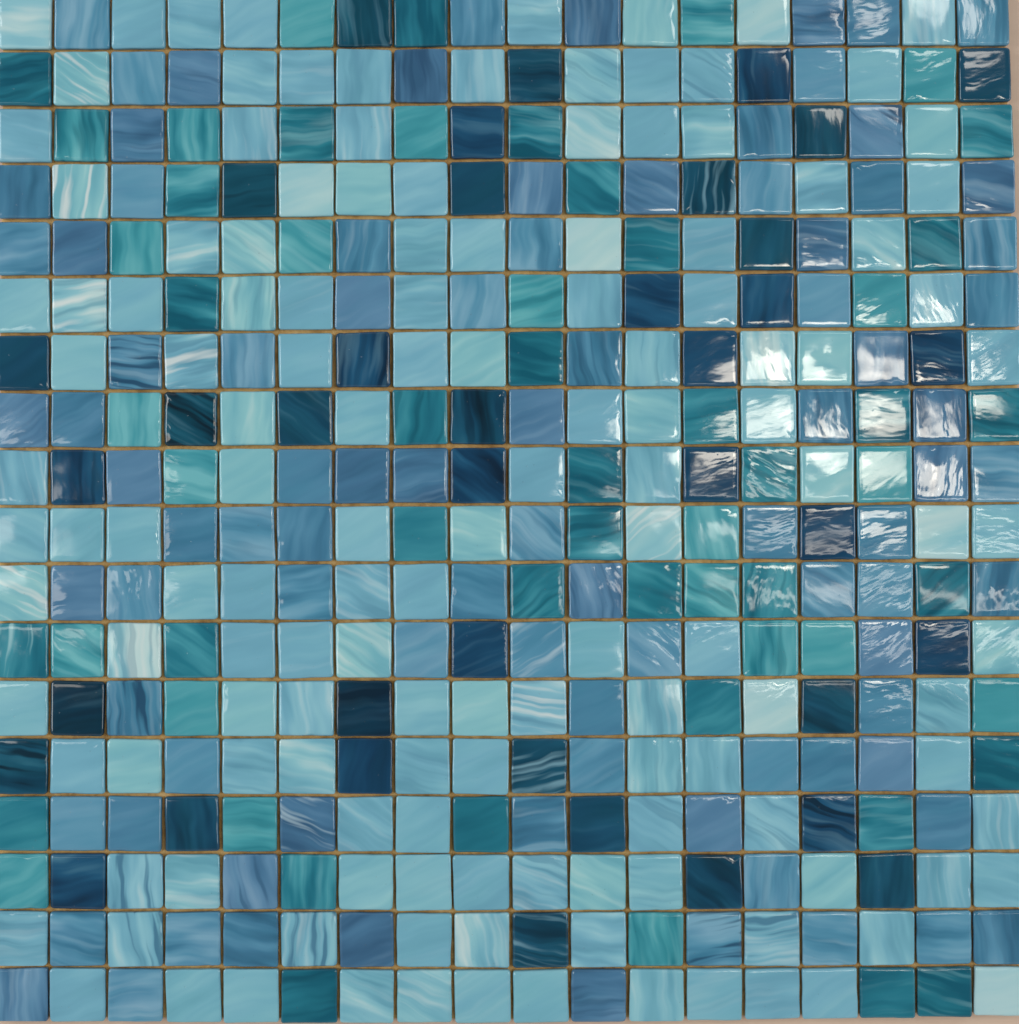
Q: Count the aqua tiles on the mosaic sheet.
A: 139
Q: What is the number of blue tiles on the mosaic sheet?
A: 90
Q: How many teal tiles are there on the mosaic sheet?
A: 57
